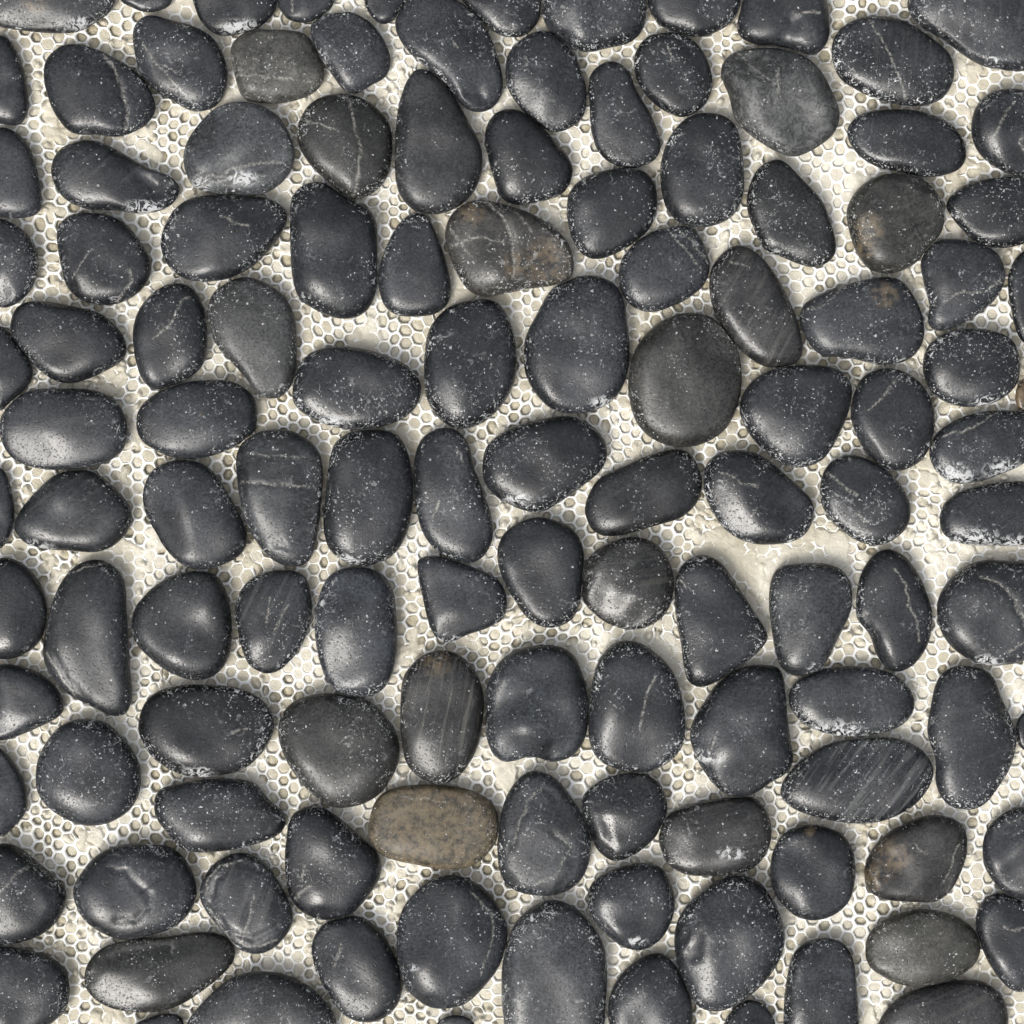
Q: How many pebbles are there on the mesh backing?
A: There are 124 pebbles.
